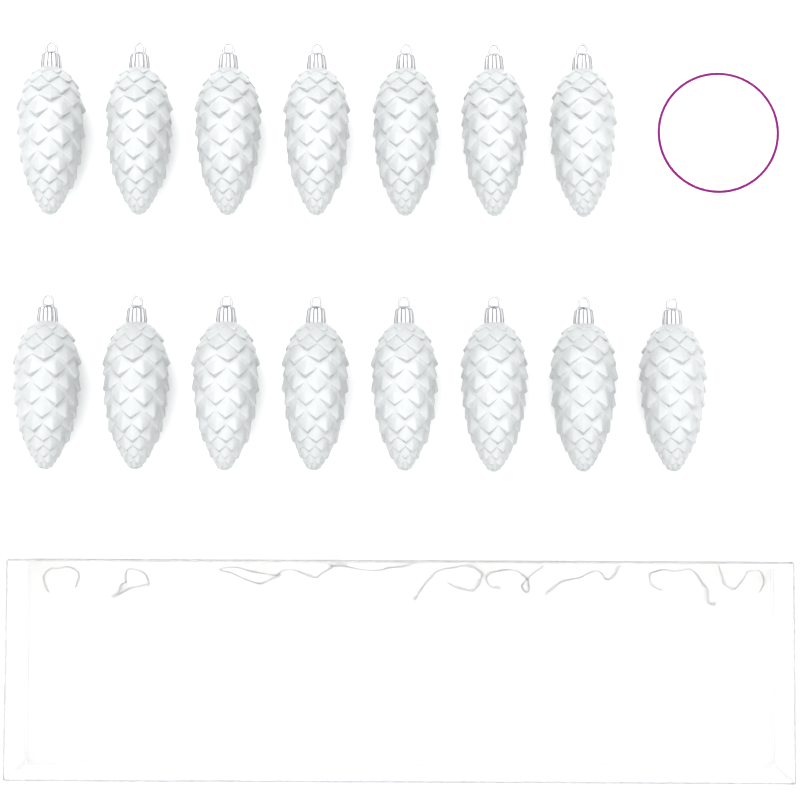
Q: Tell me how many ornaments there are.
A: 15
